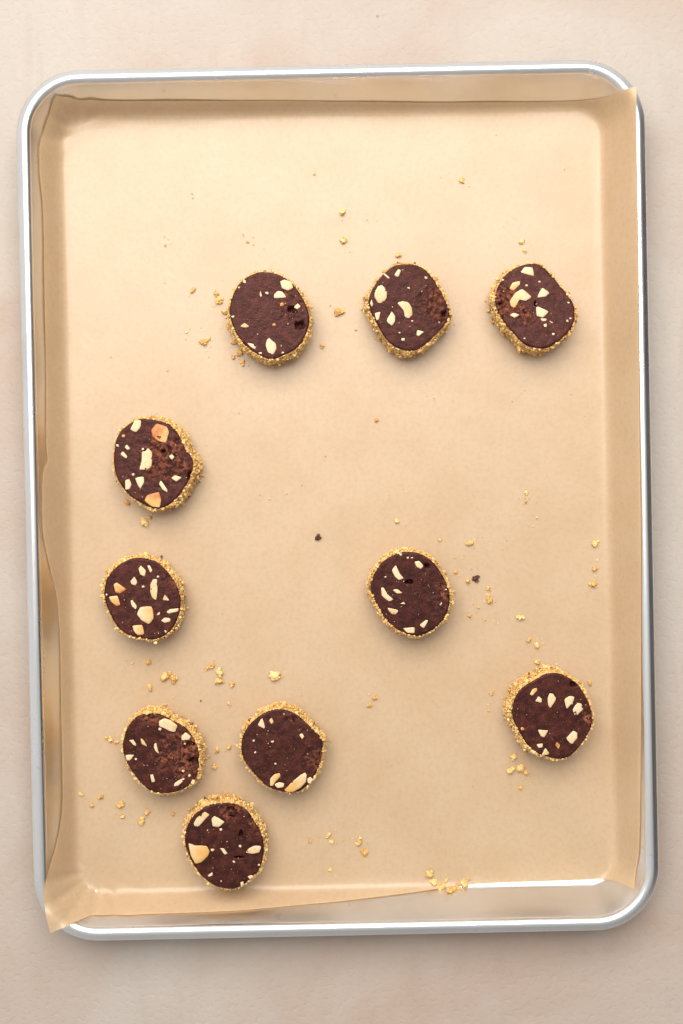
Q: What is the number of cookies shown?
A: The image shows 10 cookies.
